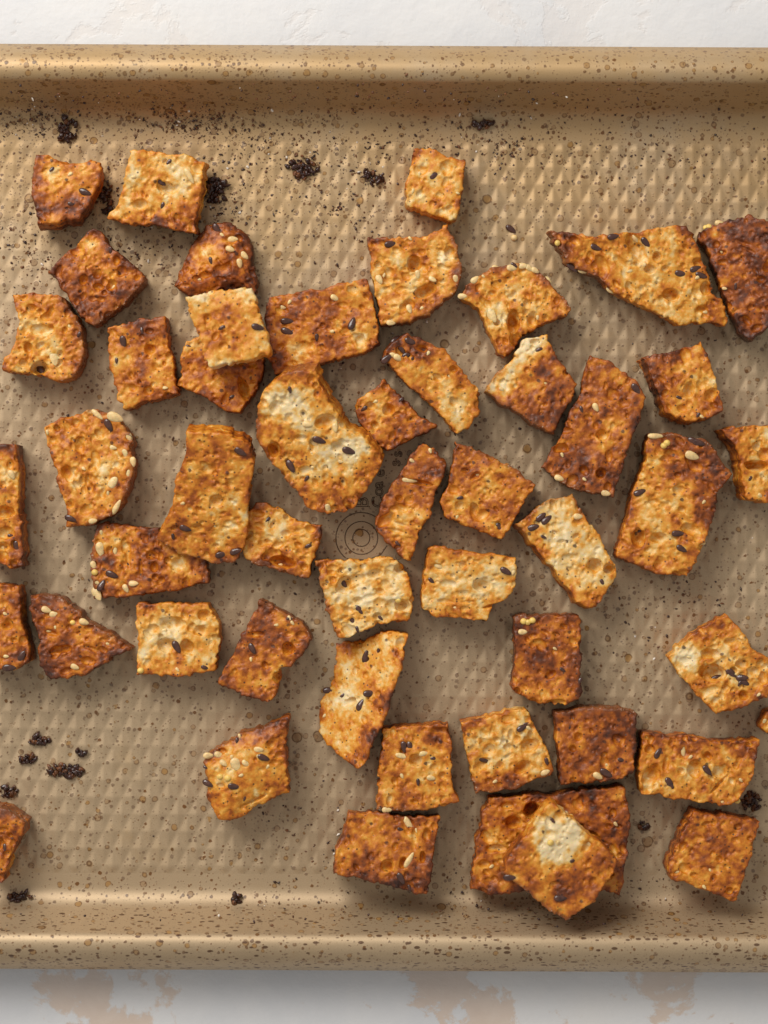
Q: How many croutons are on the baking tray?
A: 50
